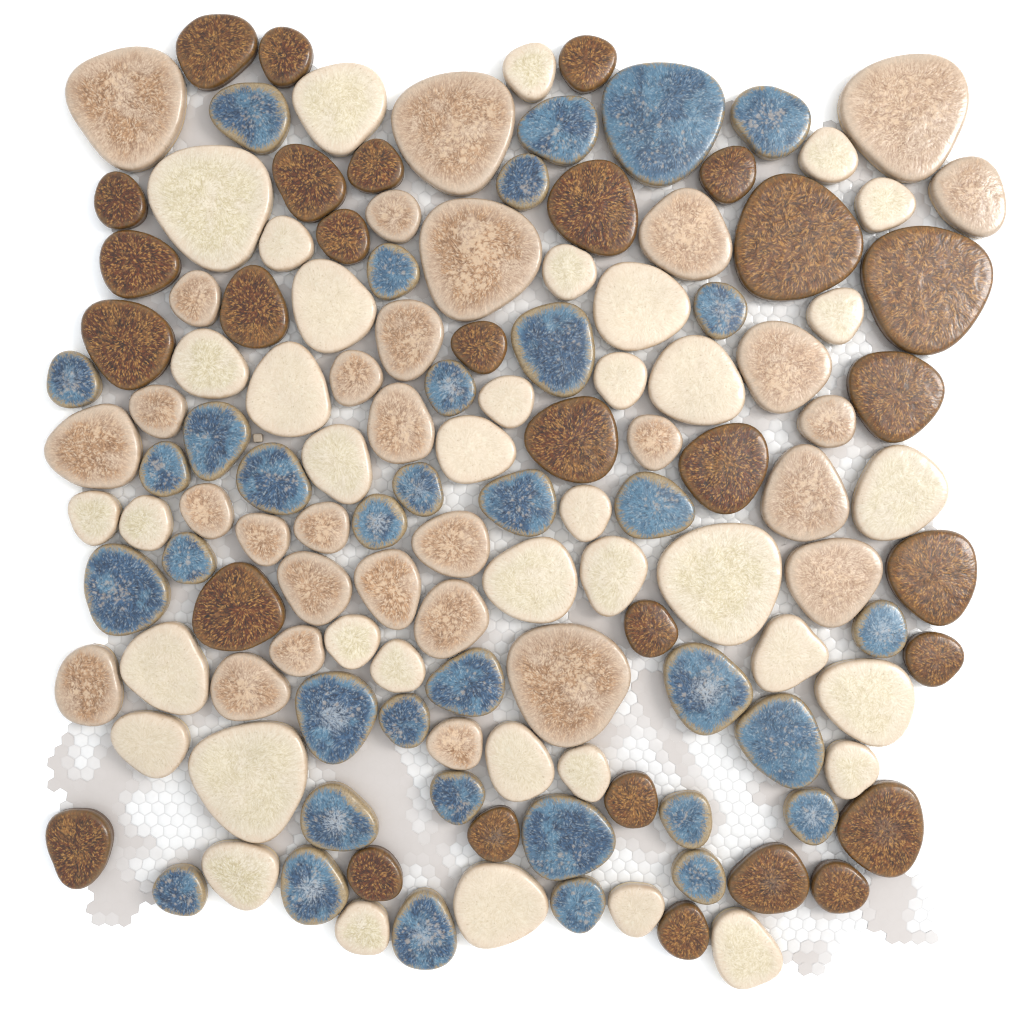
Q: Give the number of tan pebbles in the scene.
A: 30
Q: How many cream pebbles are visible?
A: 39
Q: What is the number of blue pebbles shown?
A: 35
